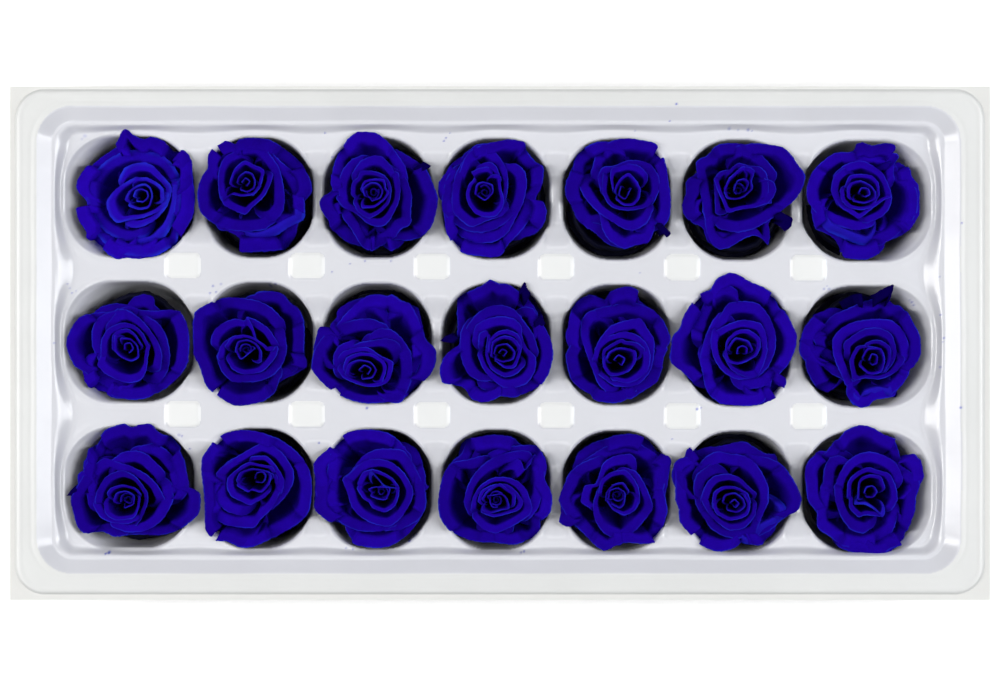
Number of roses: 21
